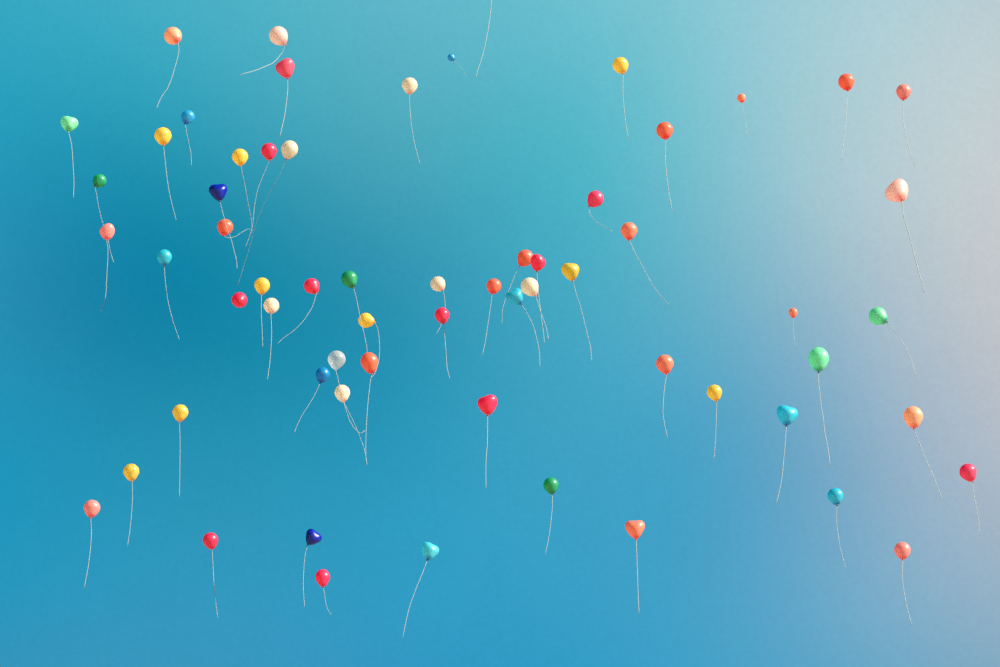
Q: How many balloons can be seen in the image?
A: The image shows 62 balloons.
